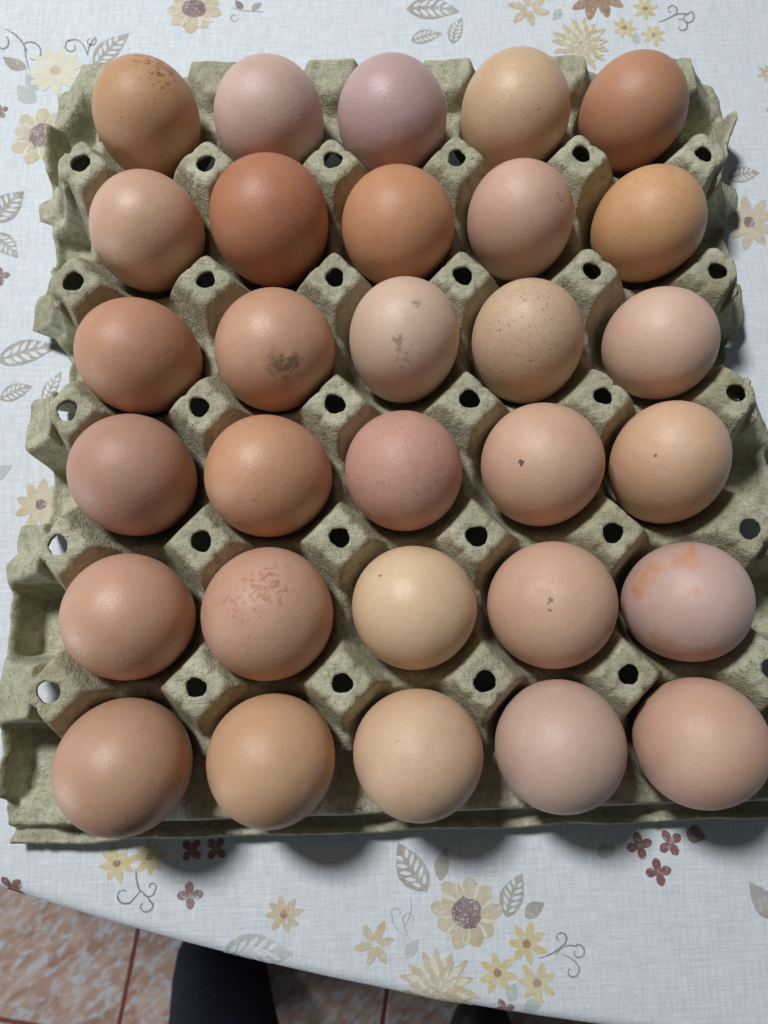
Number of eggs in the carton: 30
